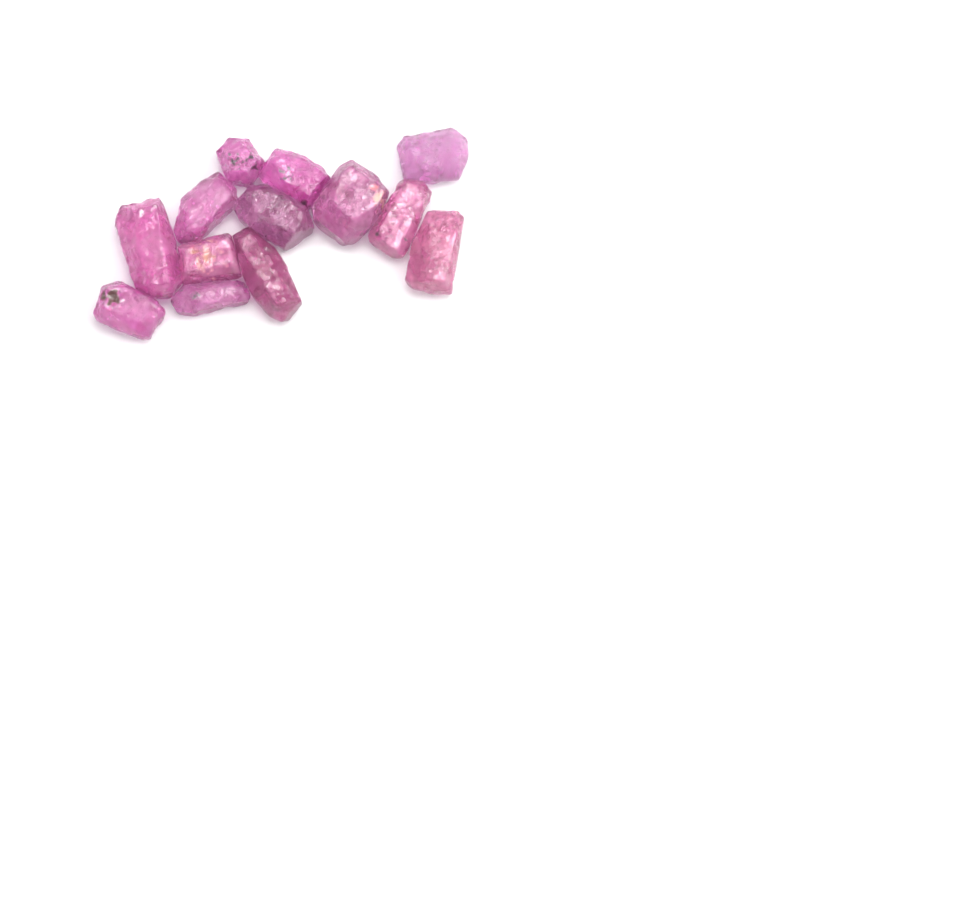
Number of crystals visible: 13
